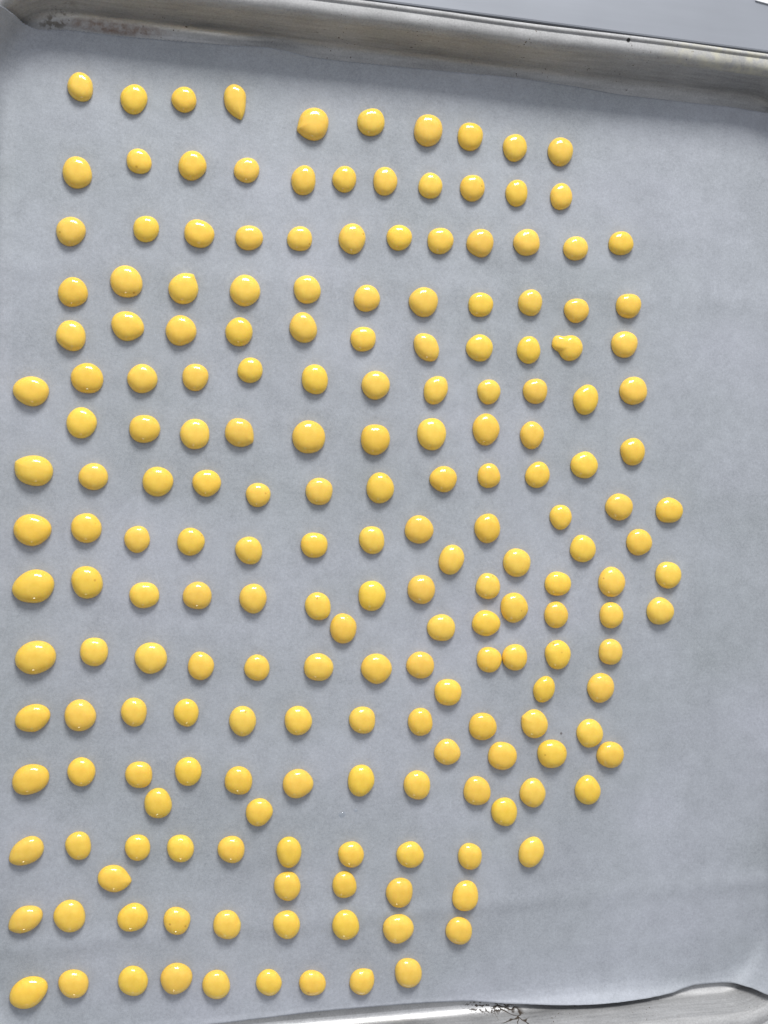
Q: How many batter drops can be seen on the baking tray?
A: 200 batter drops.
